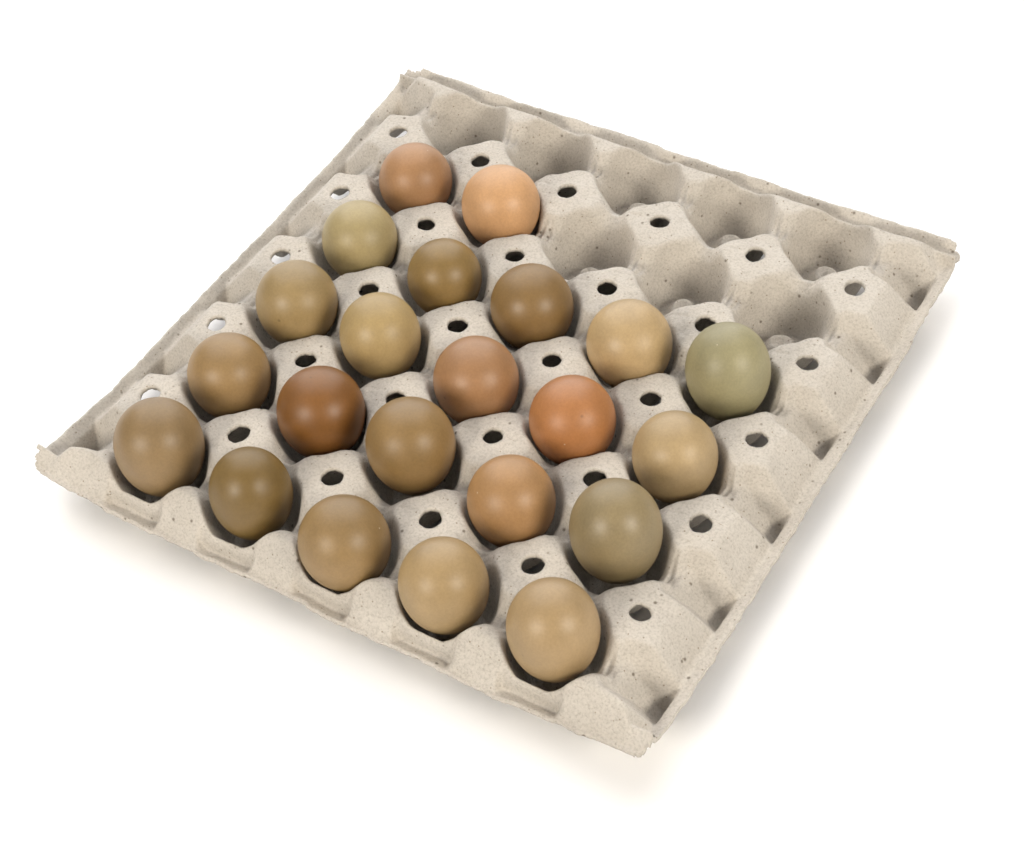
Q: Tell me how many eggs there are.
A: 22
